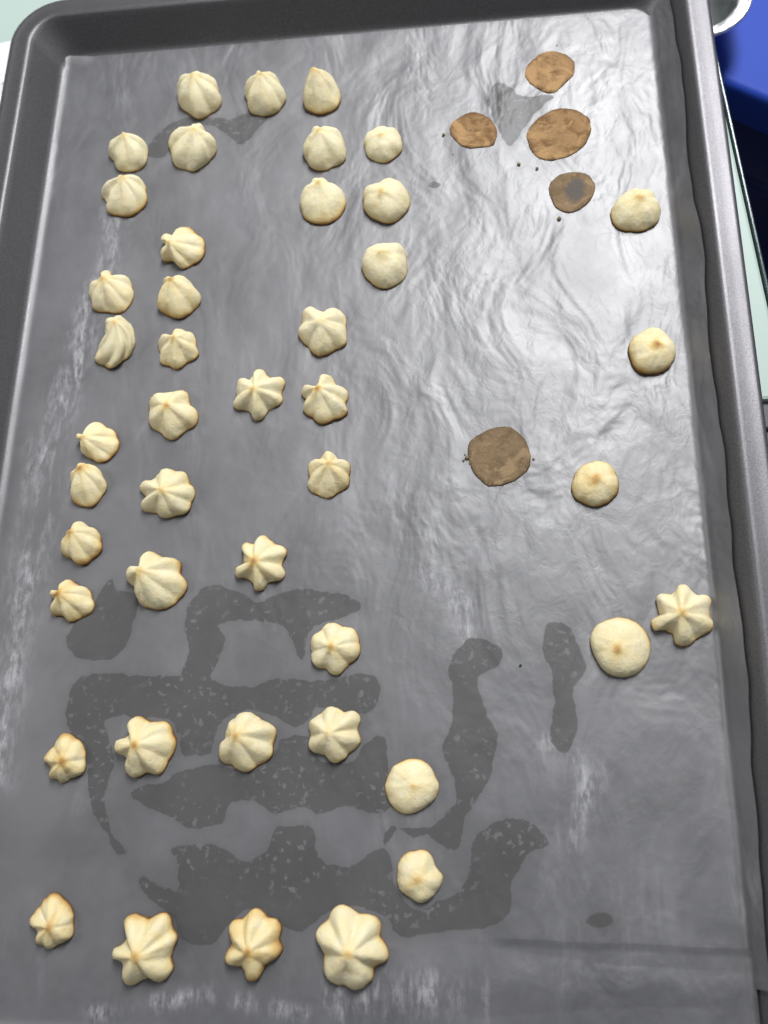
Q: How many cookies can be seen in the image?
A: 44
